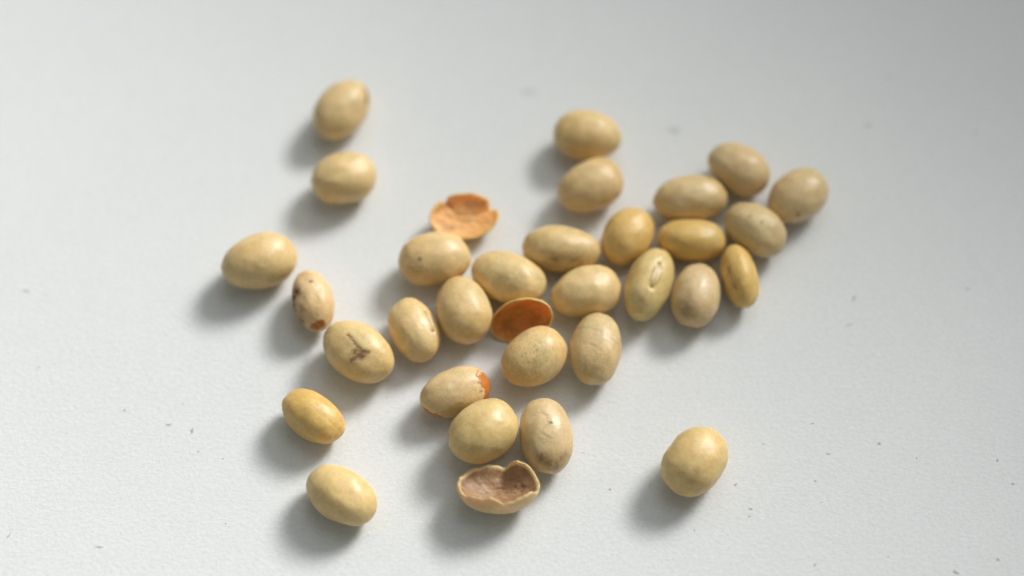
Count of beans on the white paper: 30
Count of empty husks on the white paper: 3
